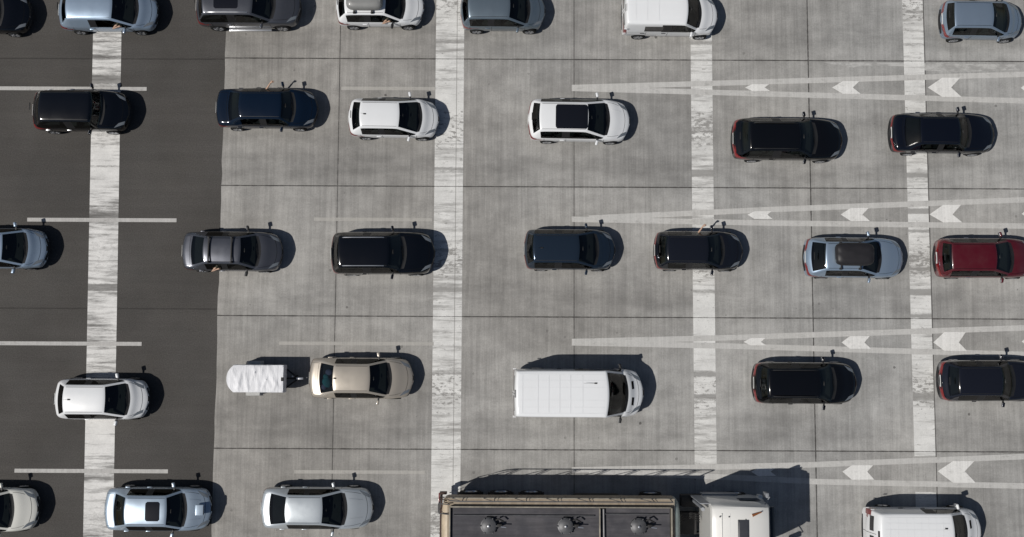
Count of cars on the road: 26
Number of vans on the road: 3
